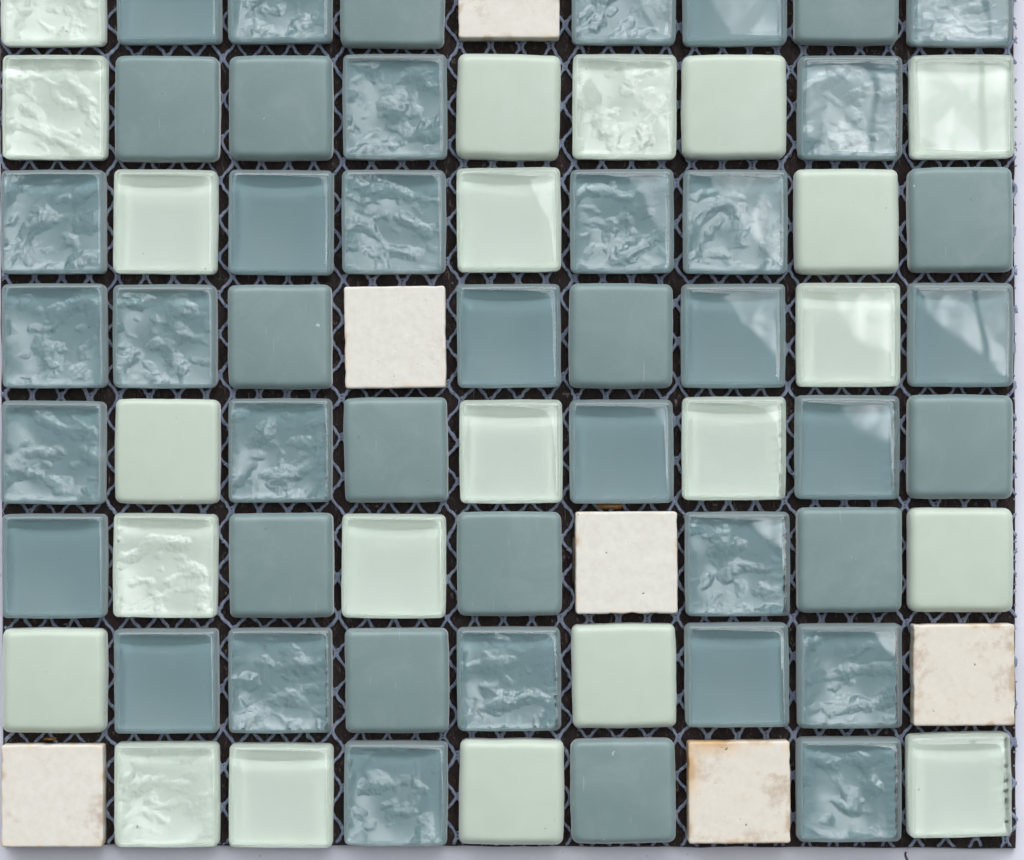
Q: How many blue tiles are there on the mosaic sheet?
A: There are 44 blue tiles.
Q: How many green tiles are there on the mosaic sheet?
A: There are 22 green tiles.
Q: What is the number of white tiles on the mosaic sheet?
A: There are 6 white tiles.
